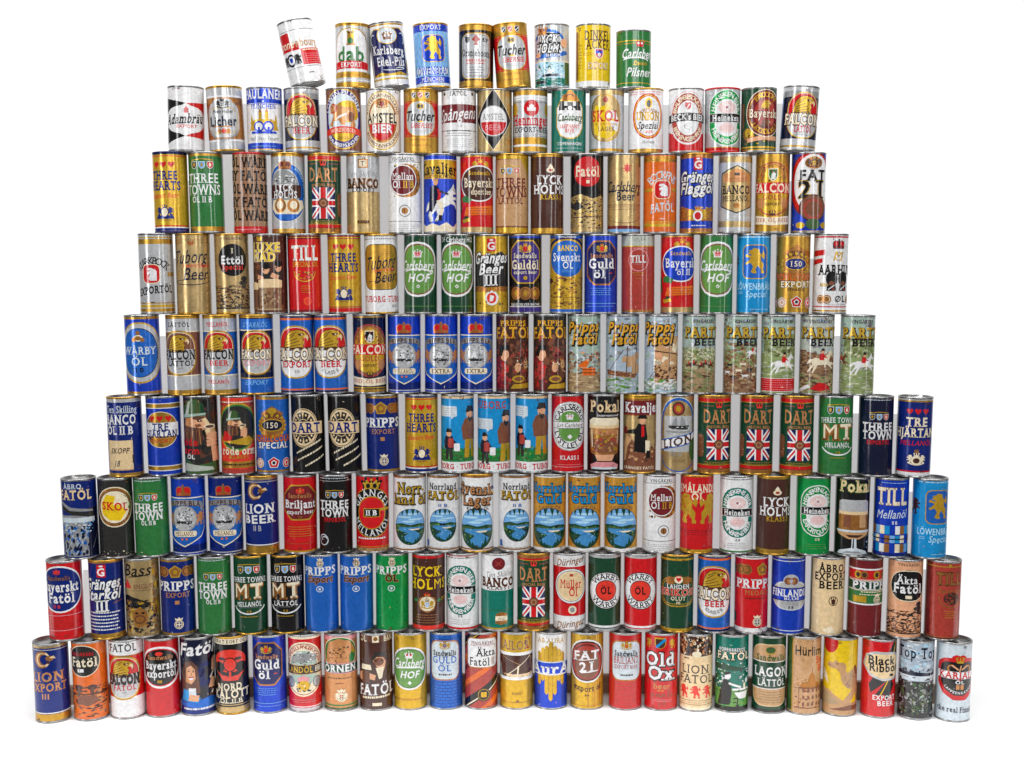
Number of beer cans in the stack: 180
